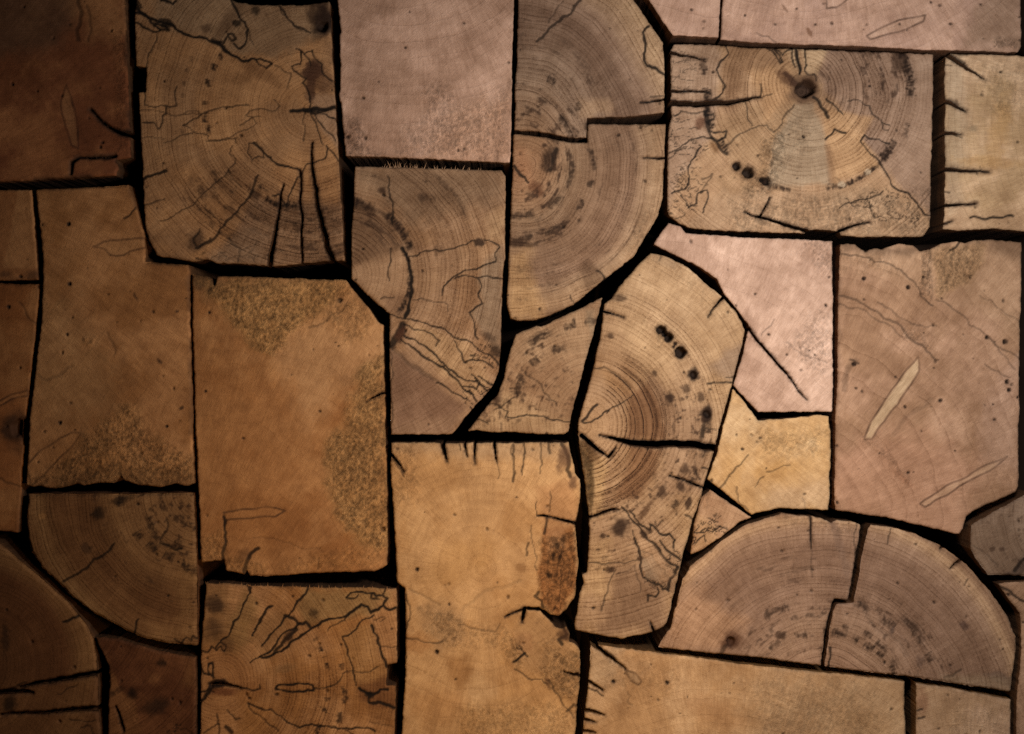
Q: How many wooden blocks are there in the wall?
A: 31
